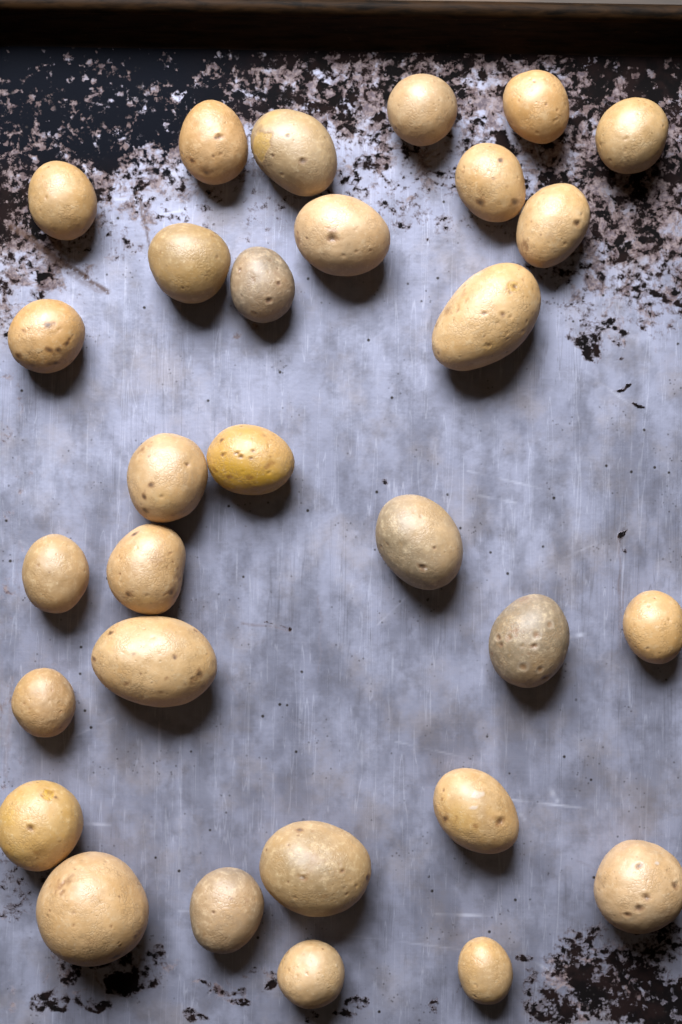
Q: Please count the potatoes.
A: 30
